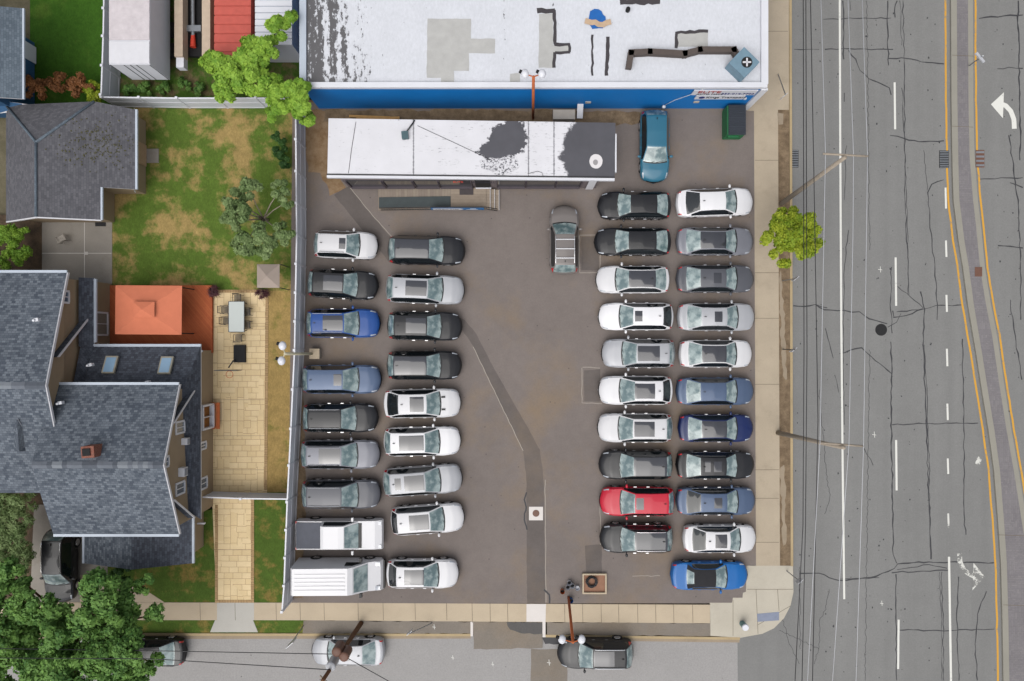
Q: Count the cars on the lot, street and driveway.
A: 43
